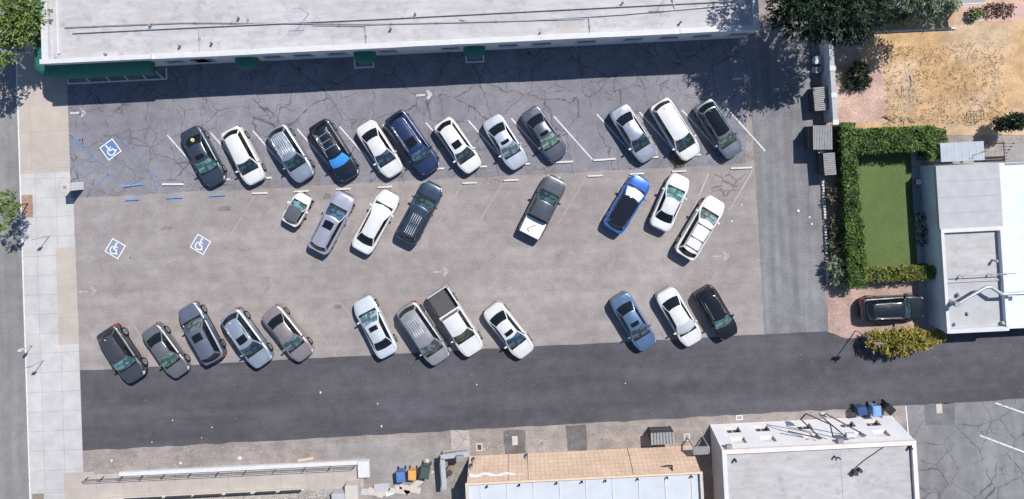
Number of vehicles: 33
